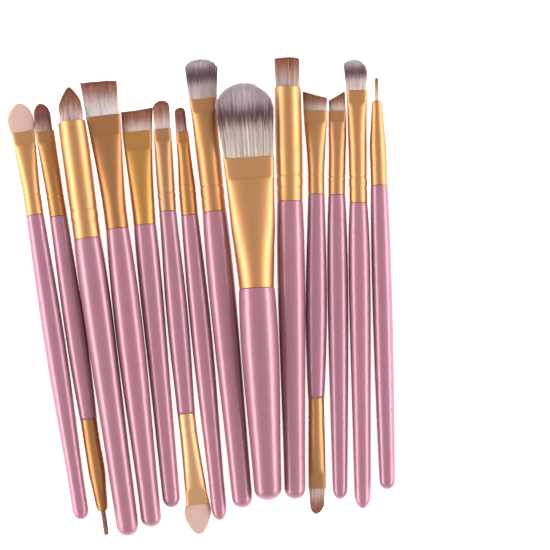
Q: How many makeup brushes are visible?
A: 14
